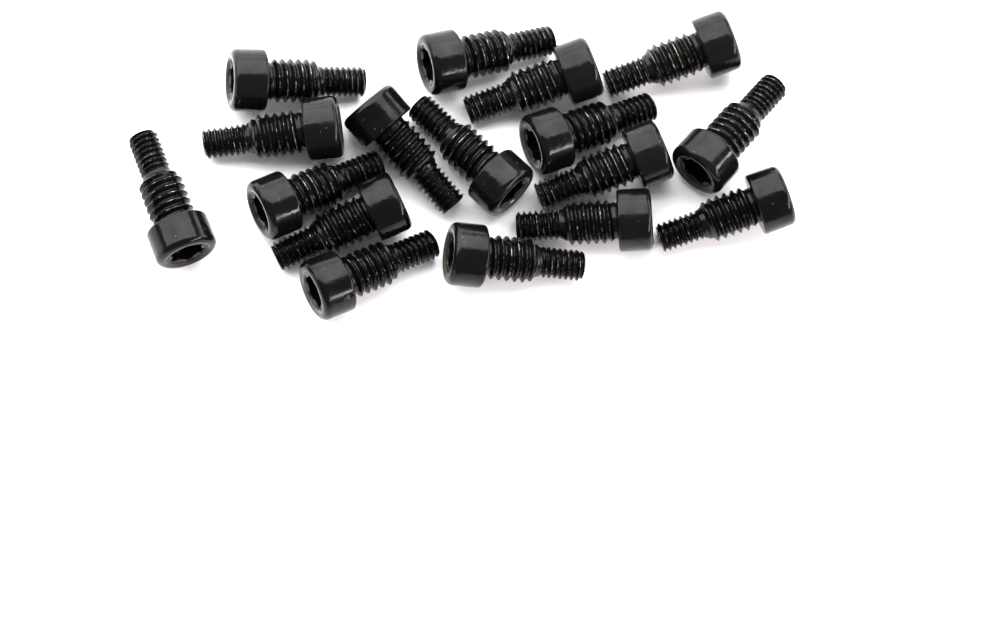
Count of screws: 17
